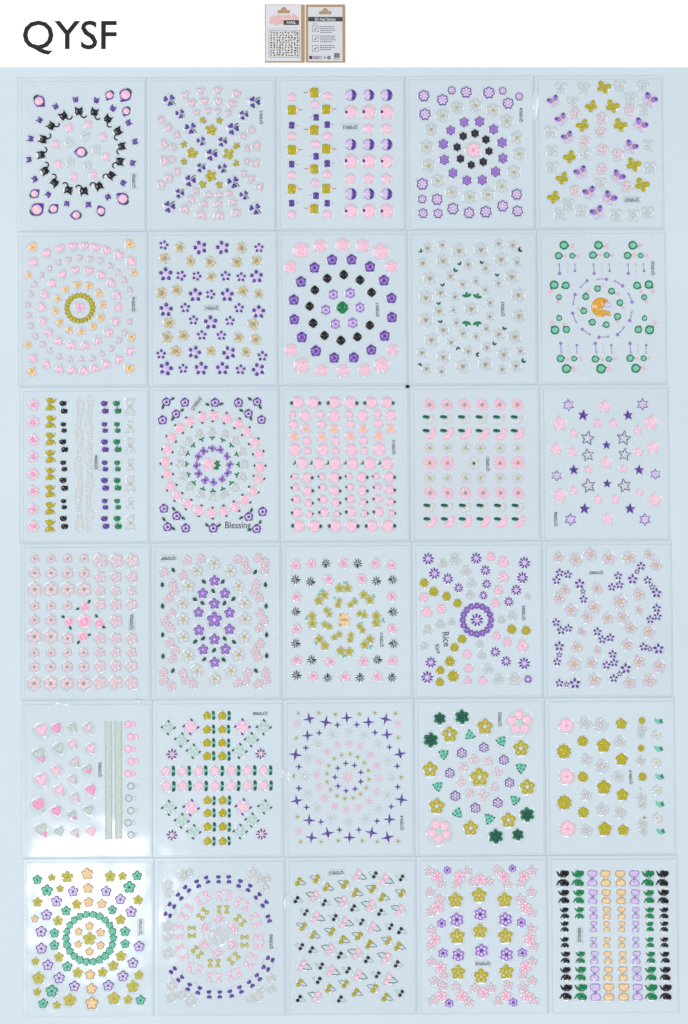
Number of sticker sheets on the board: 30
